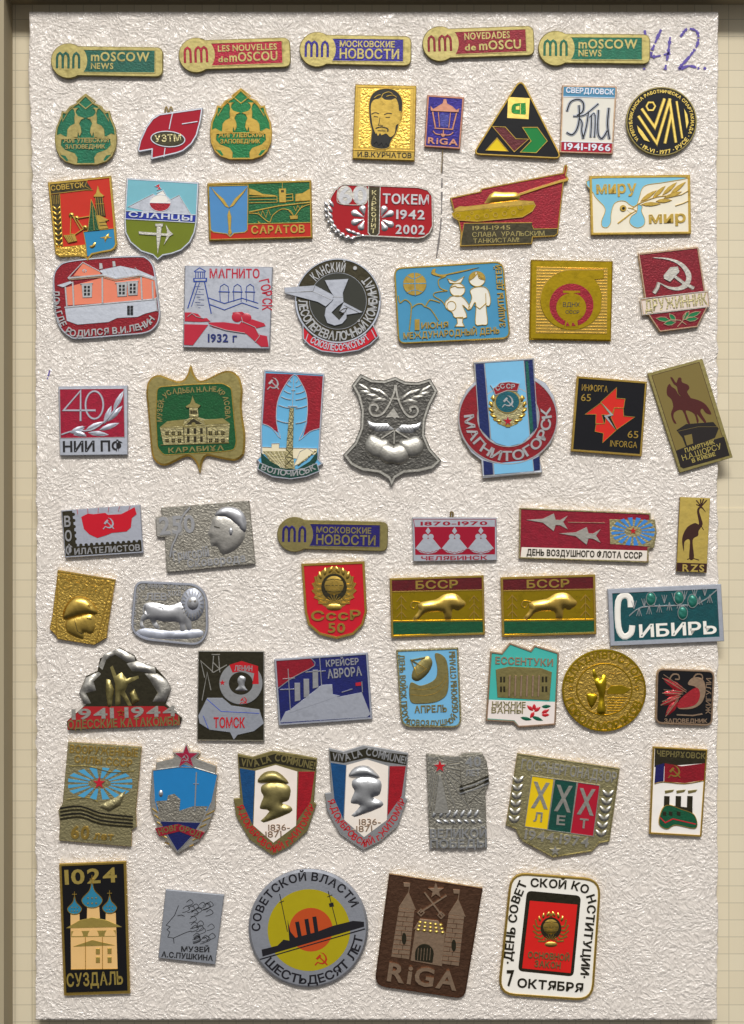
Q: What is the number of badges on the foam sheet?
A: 63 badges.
